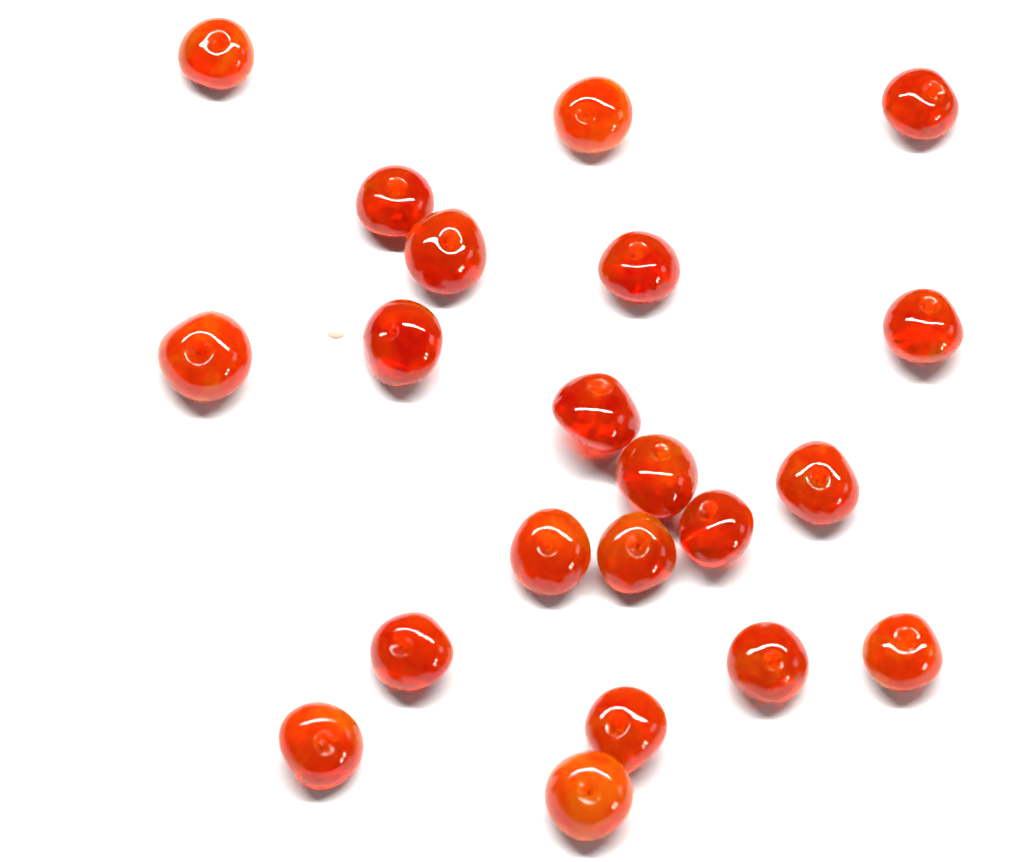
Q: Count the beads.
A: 21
